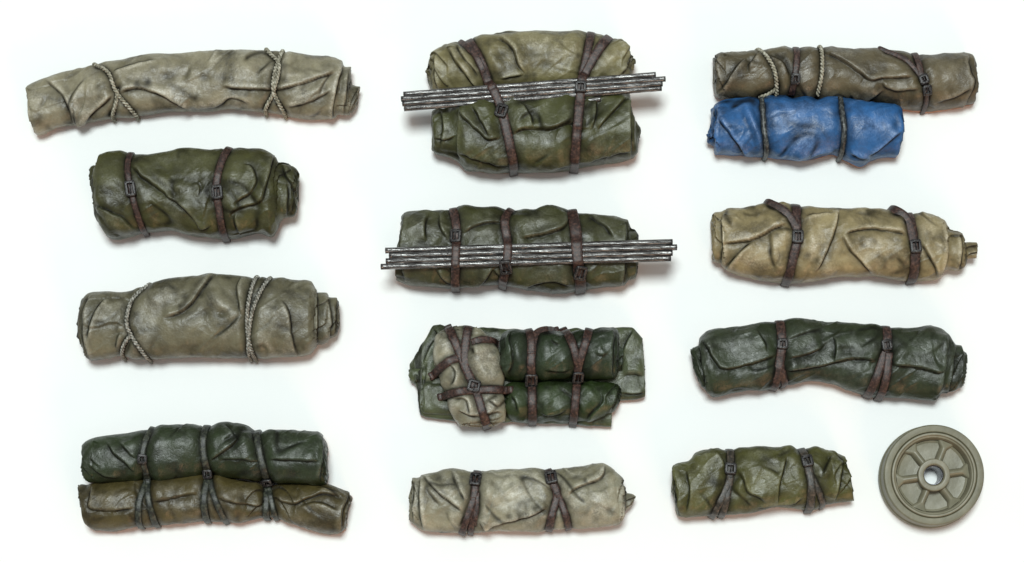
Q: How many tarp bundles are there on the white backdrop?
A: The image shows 12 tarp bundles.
